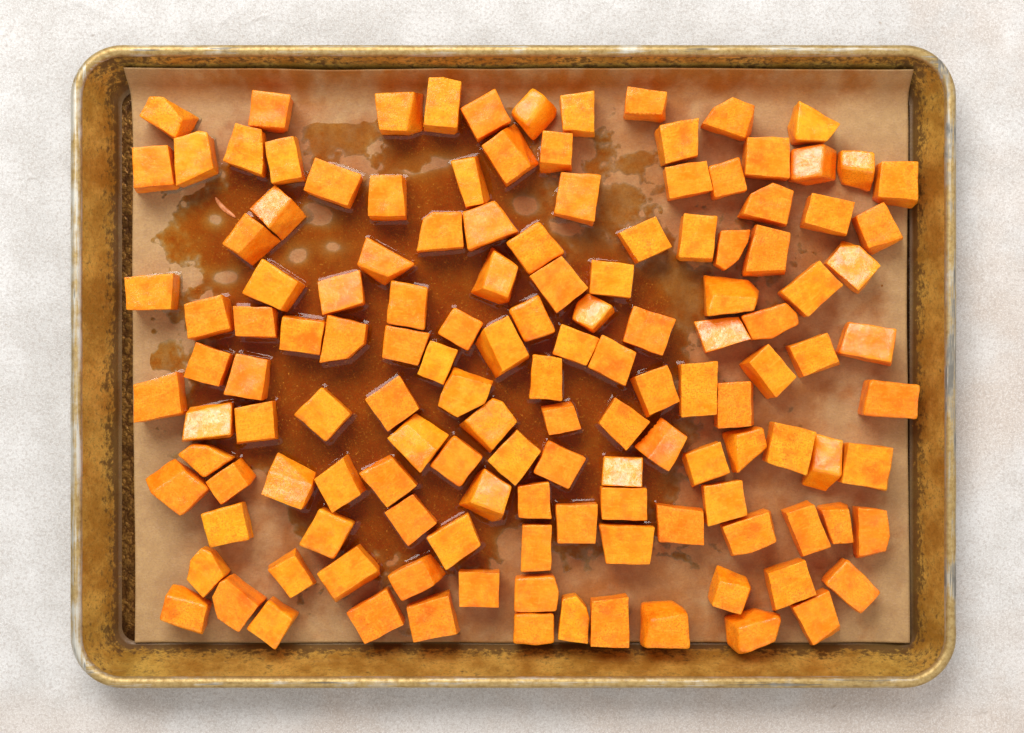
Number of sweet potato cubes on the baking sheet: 137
